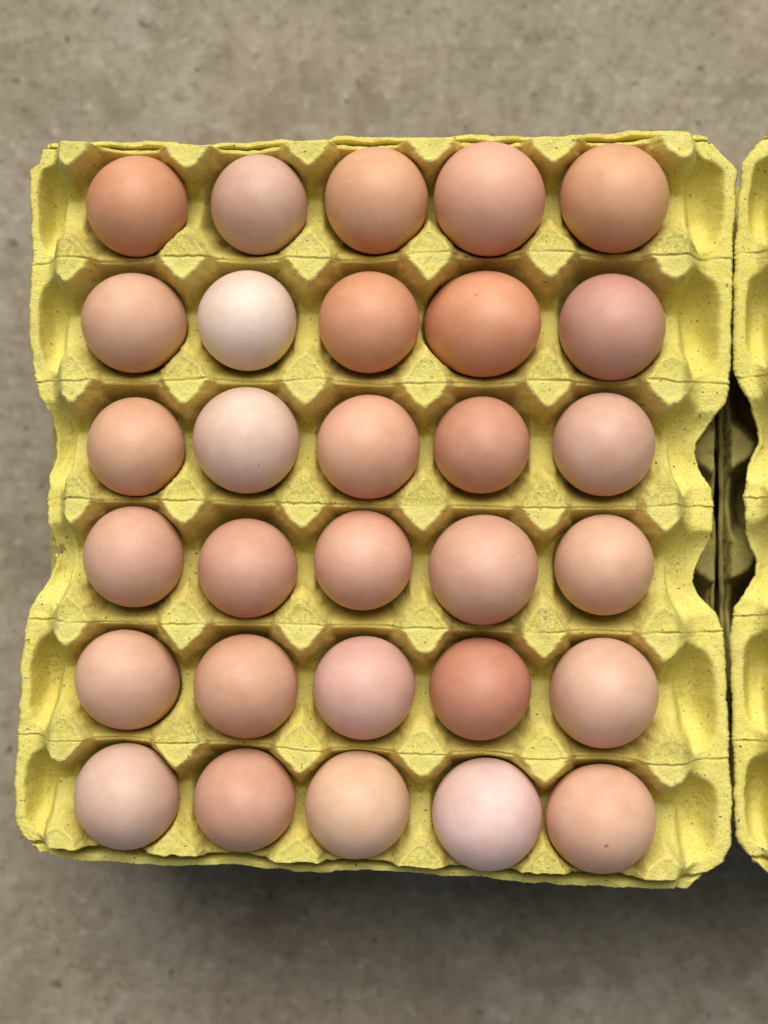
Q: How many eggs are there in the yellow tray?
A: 30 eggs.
